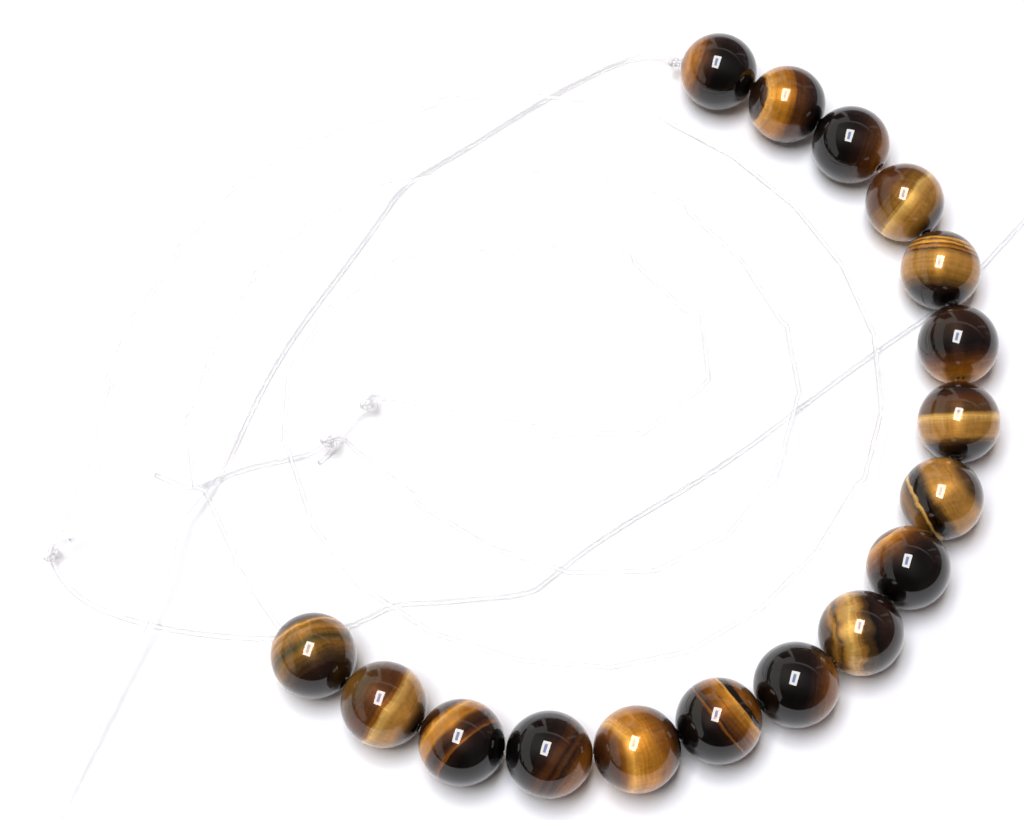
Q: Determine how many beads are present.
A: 17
